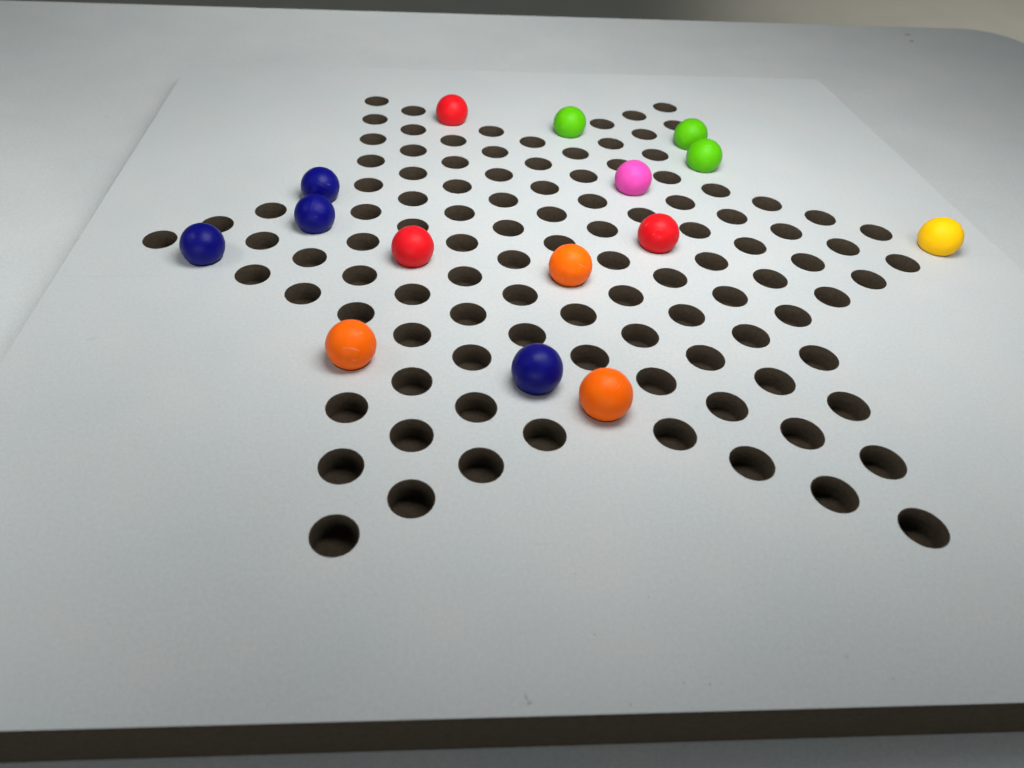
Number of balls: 15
